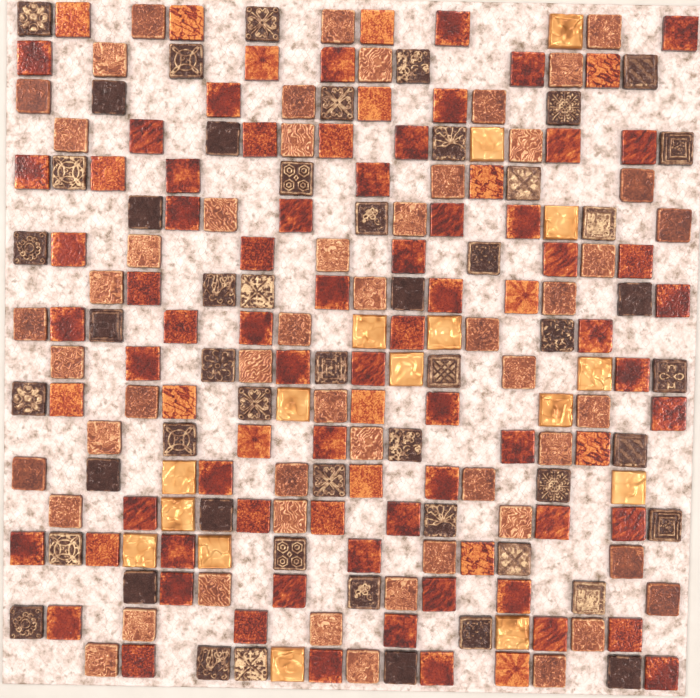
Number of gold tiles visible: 16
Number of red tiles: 84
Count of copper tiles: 52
